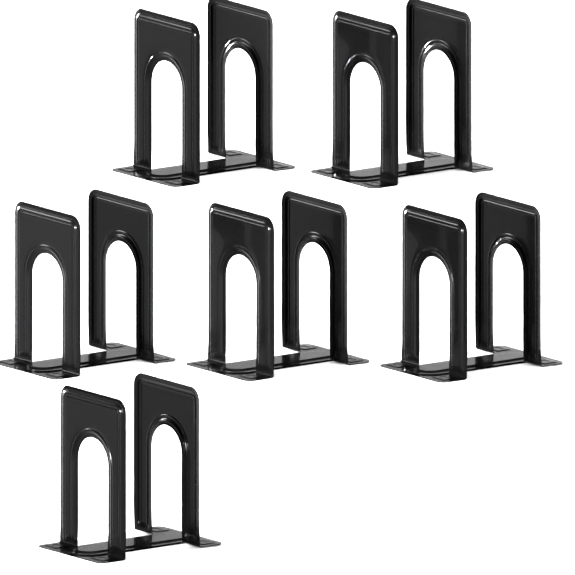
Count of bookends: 12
